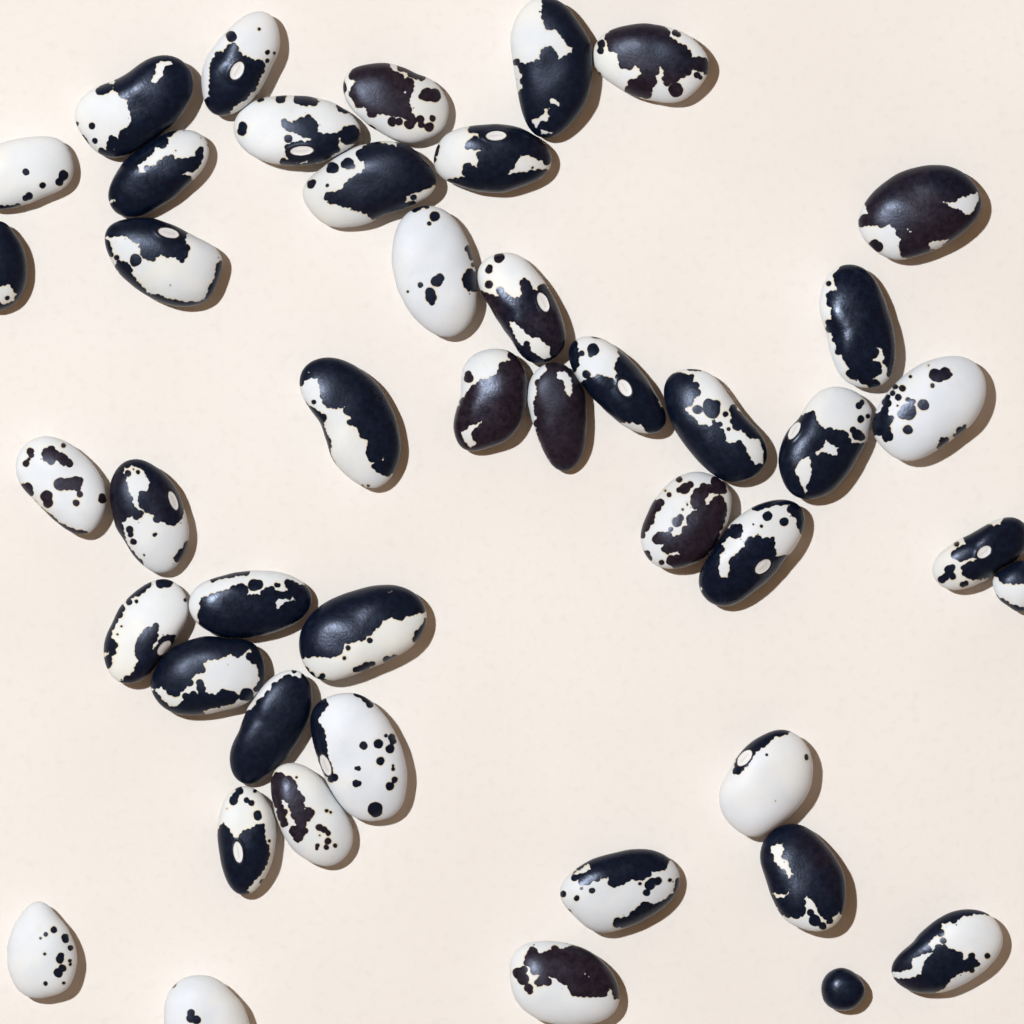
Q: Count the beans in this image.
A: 45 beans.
